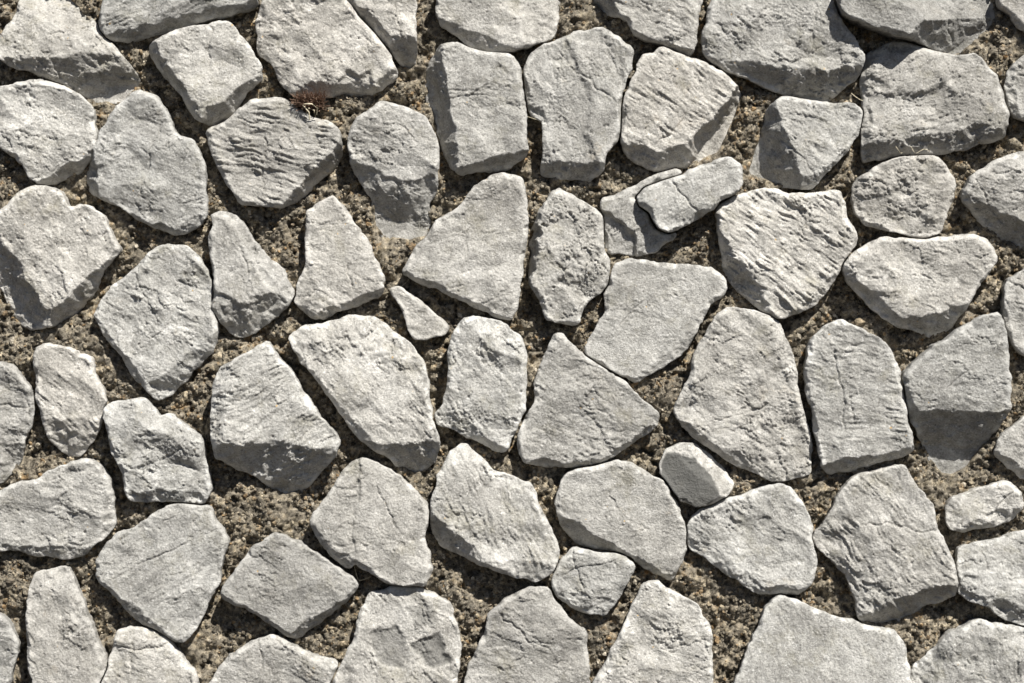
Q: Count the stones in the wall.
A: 67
